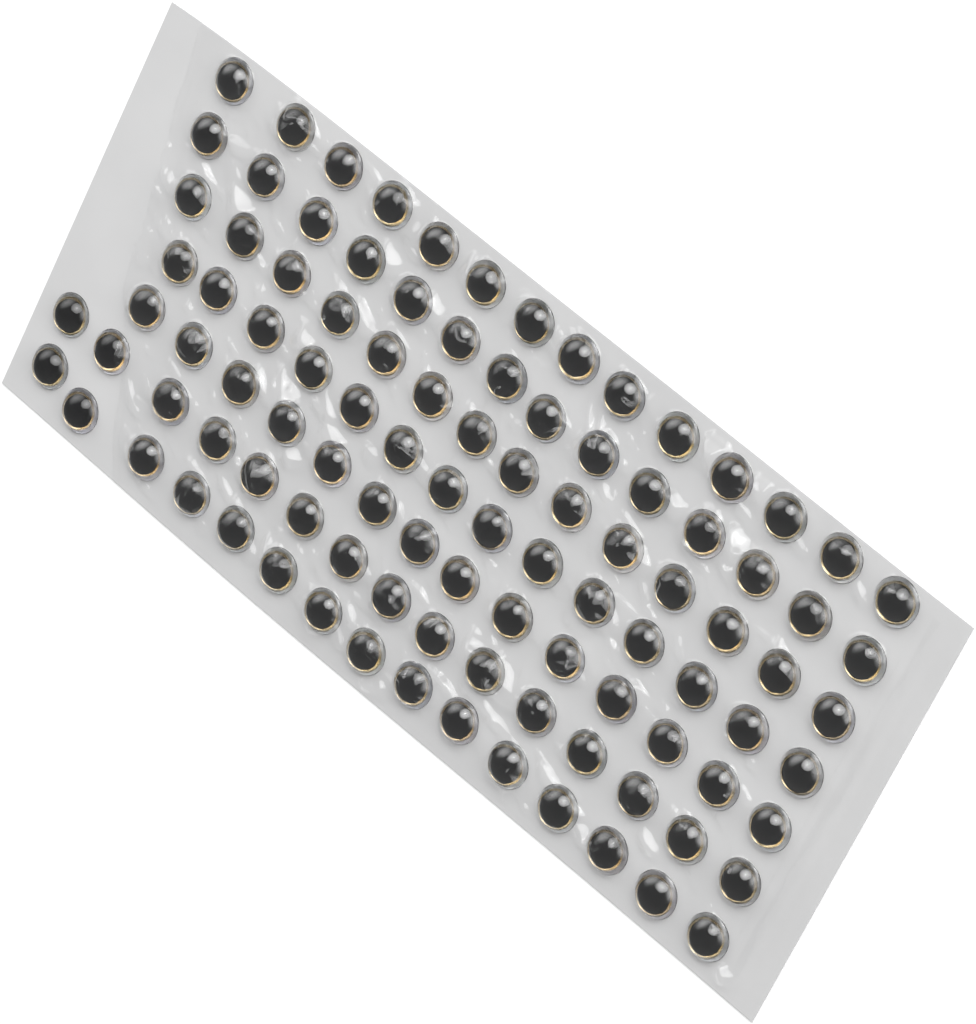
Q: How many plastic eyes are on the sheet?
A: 100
